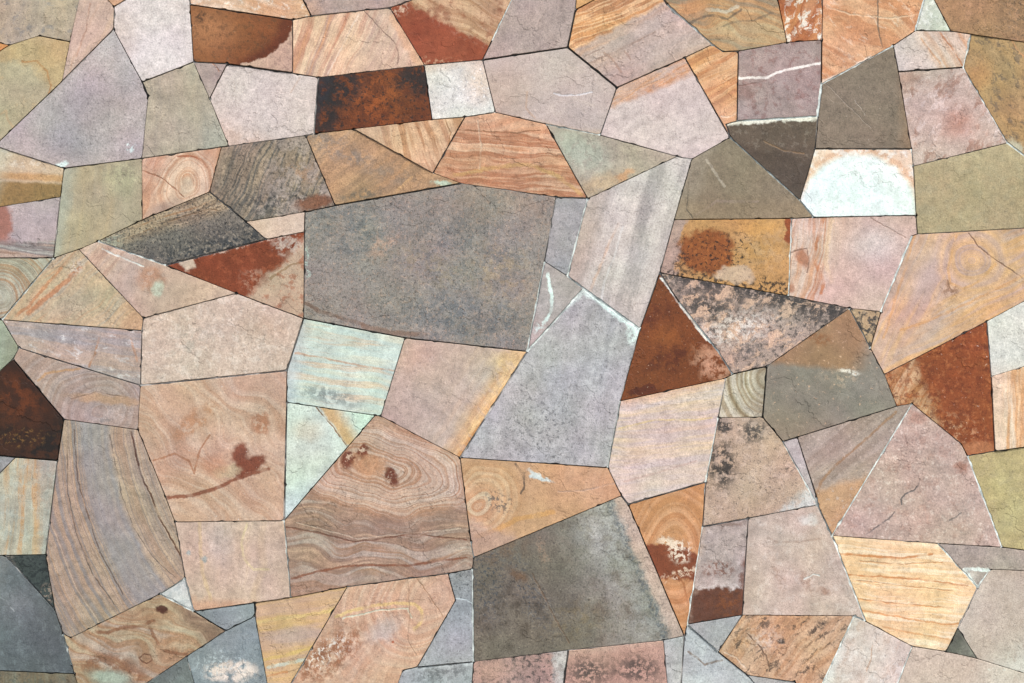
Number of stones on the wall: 118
